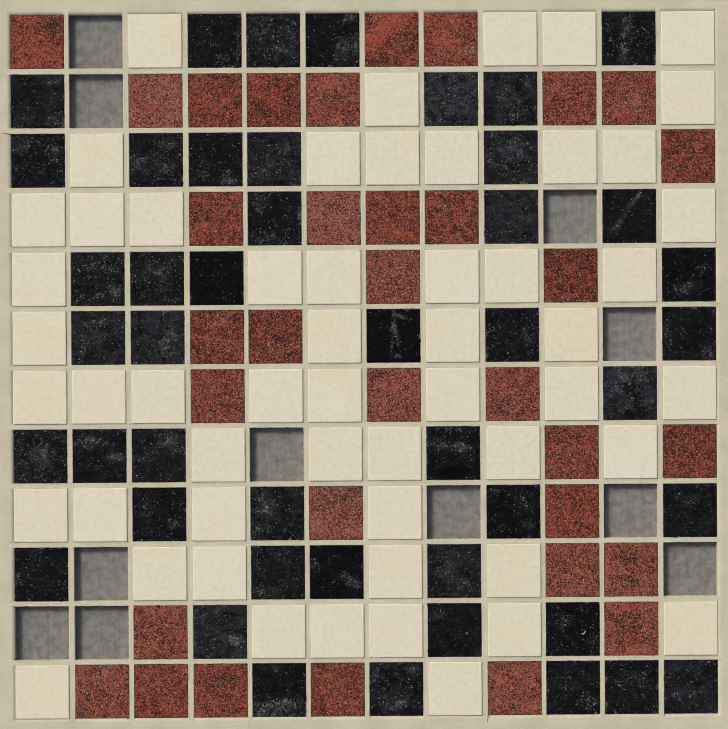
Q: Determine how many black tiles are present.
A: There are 45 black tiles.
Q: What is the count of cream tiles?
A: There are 54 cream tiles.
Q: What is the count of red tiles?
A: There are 34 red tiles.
